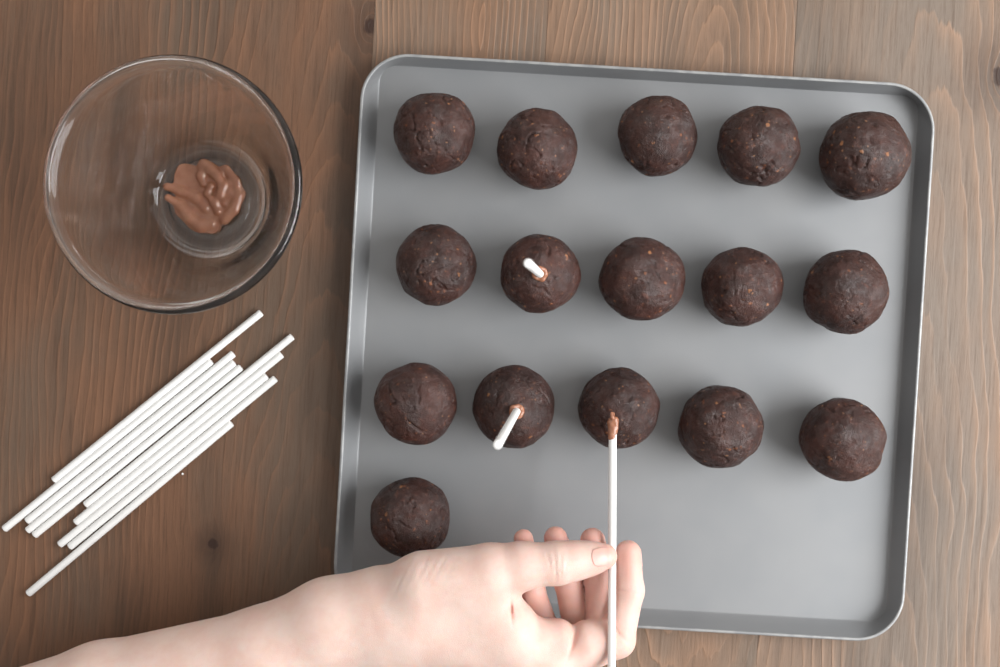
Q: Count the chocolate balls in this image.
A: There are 16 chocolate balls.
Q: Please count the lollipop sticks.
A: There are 13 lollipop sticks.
